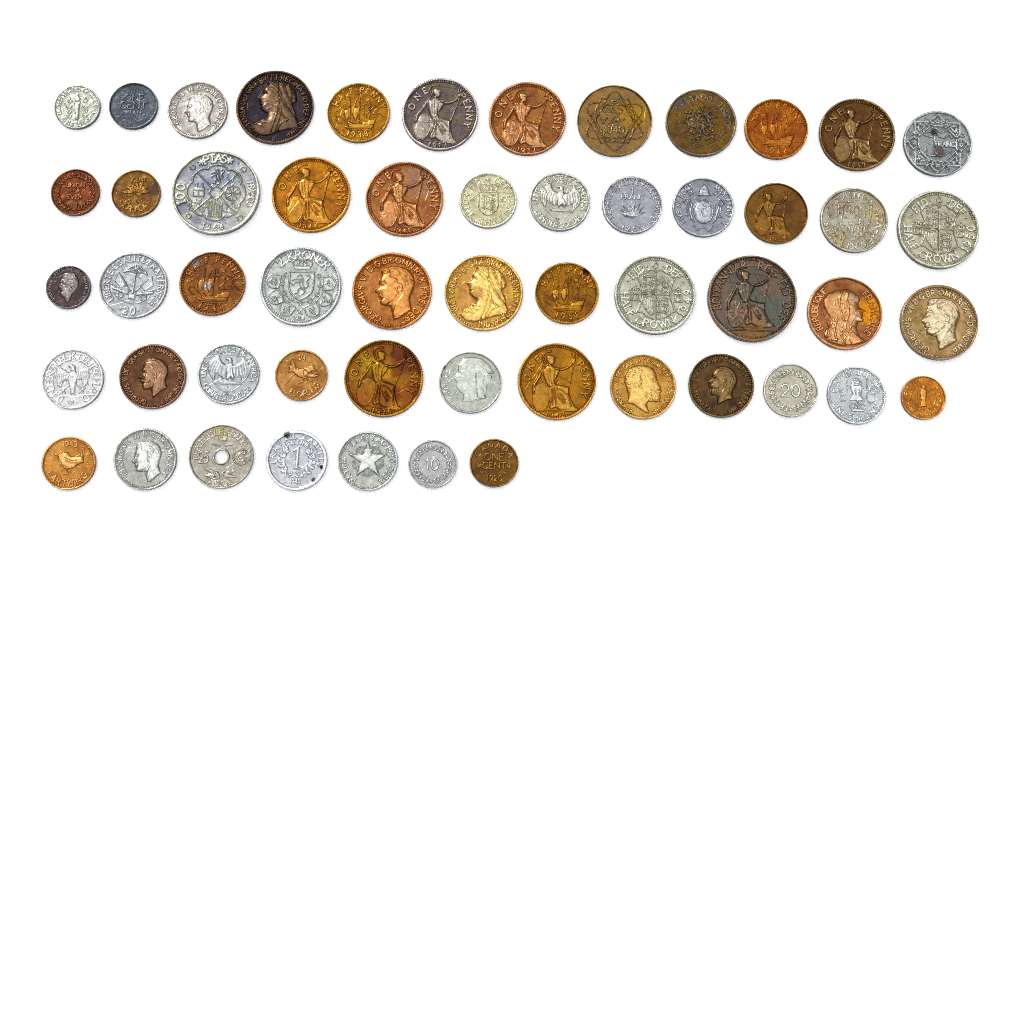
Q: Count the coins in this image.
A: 54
